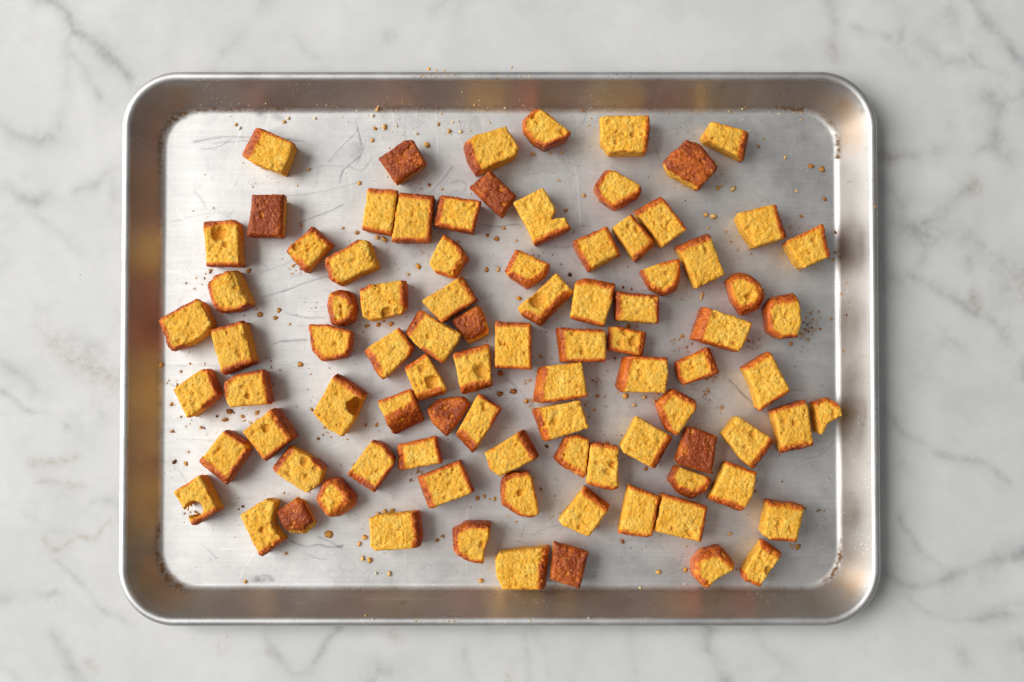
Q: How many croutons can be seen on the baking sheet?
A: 90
